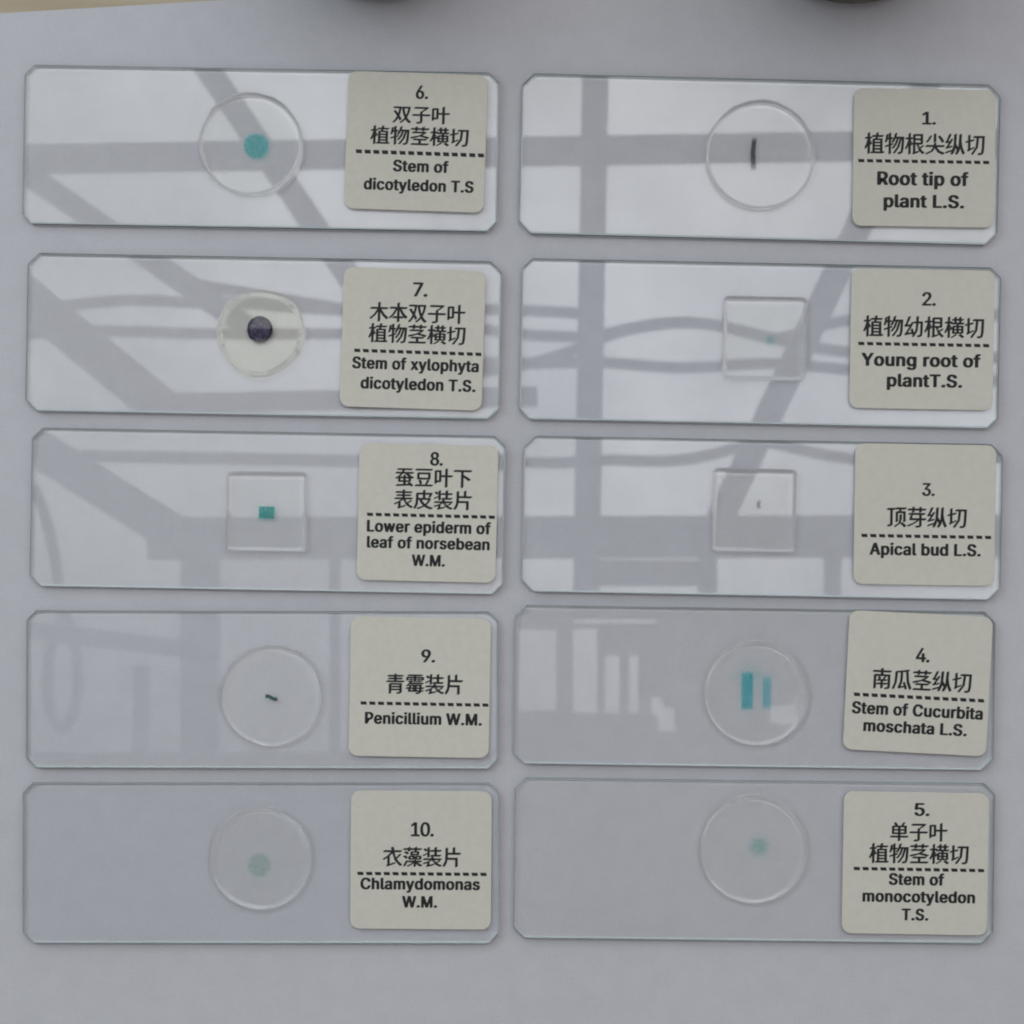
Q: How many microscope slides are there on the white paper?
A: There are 10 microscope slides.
